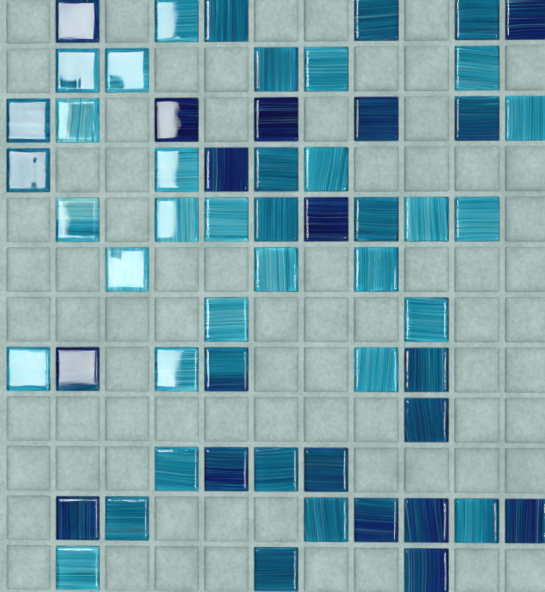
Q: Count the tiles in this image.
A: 57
